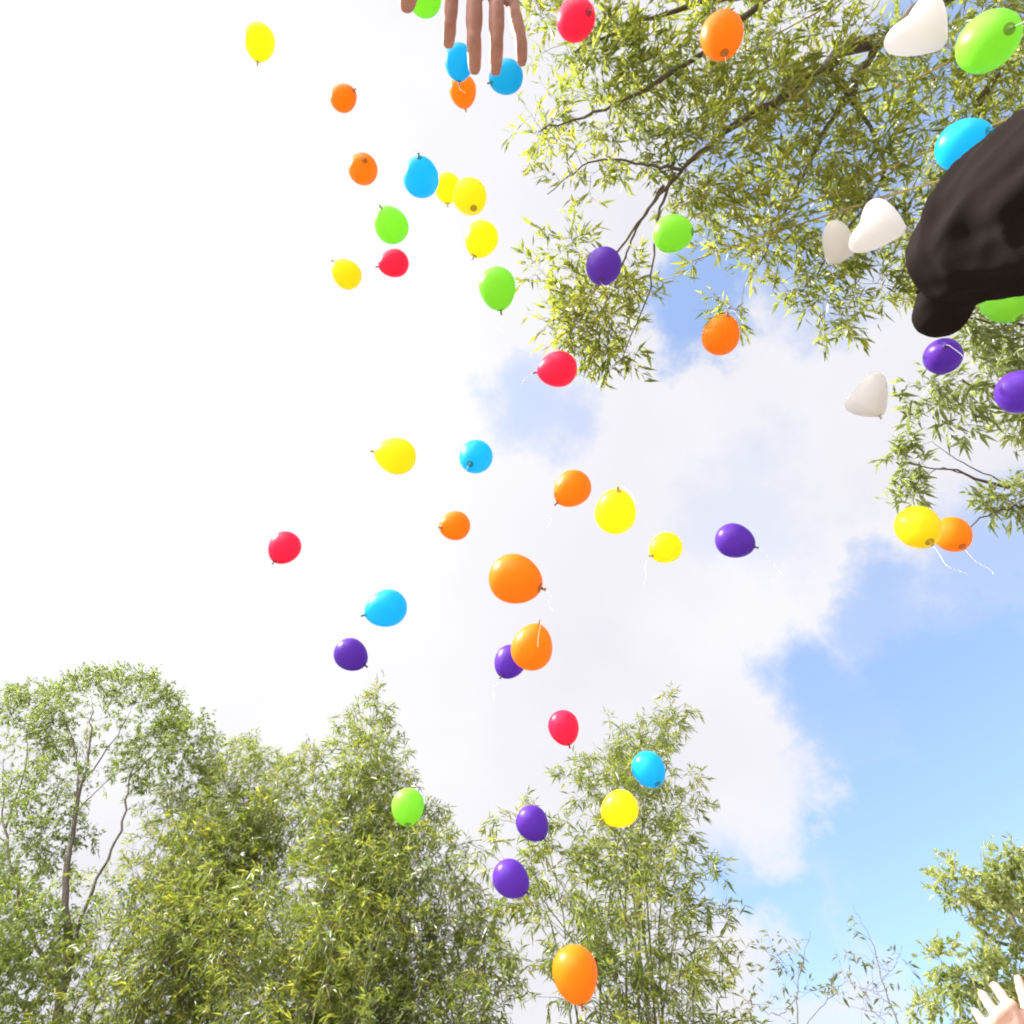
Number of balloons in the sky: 52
